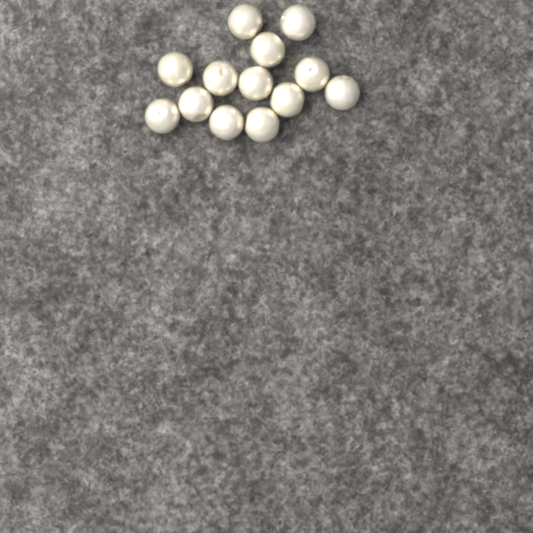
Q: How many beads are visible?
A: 13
